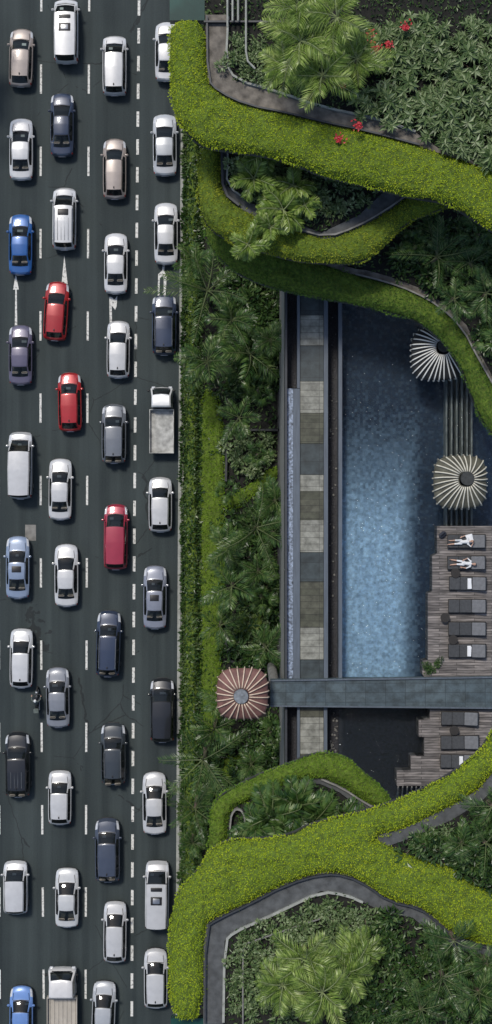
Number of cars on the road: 41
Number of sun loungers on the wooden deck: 9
